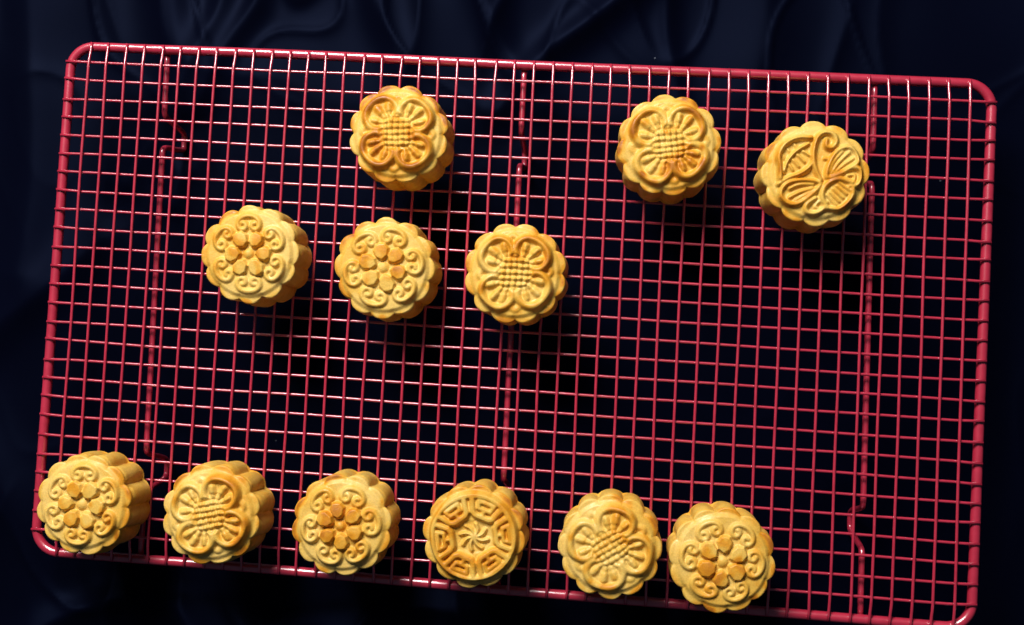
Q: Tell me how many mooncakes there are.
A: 12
